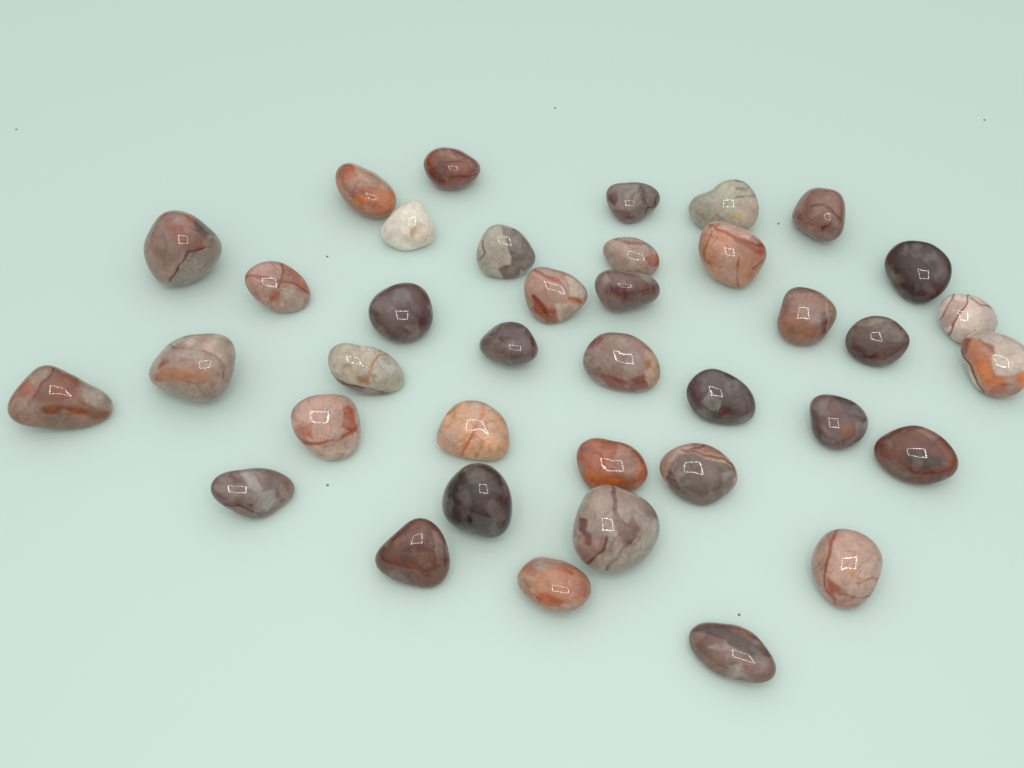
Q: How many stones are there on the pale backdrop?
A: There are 38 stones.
